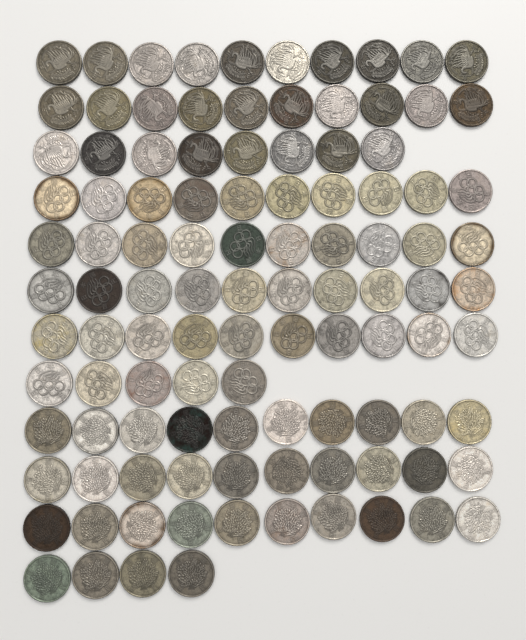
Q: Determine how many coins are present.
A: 107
